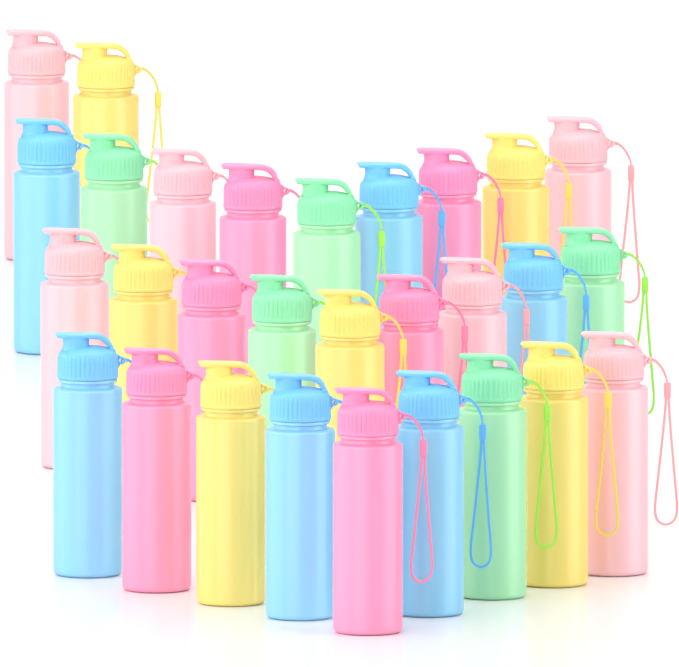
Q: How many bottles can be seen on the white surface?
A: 29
